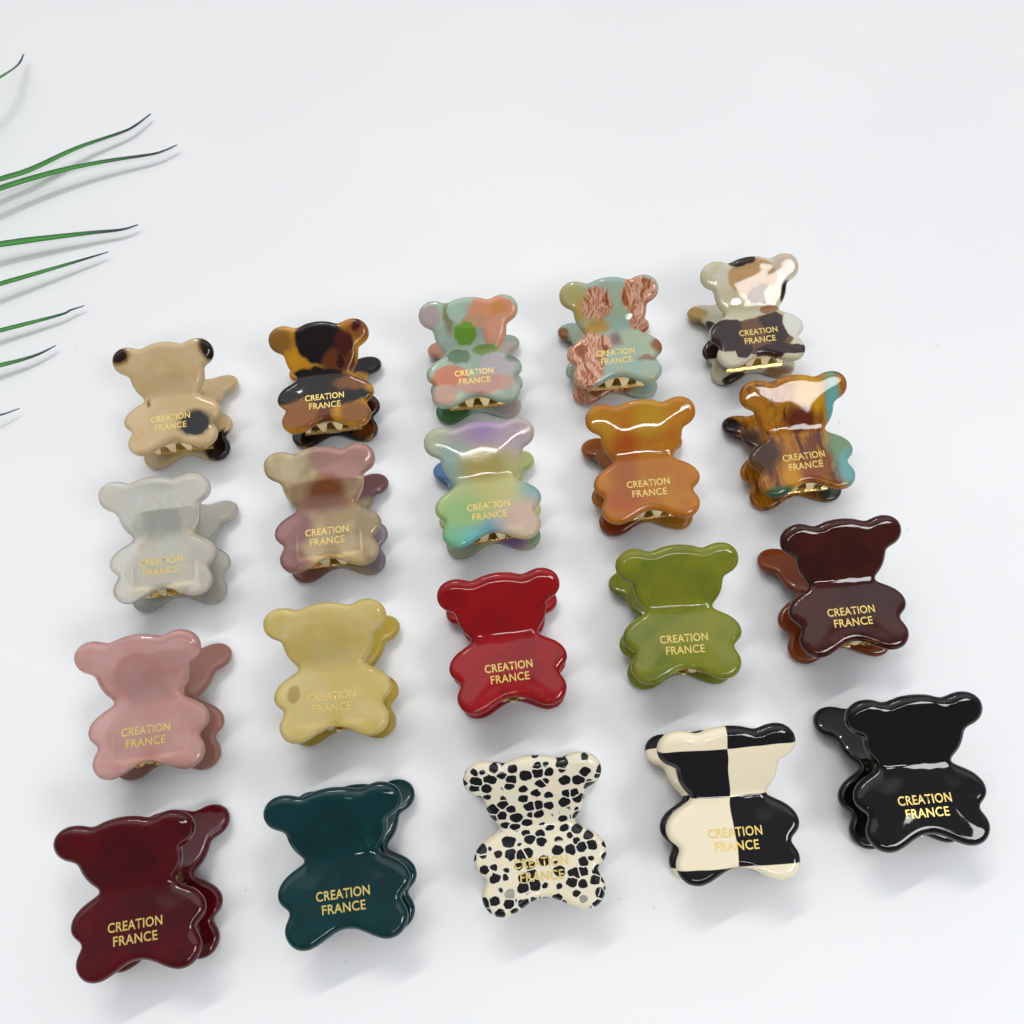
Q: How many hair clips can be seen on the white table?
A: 20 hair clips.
